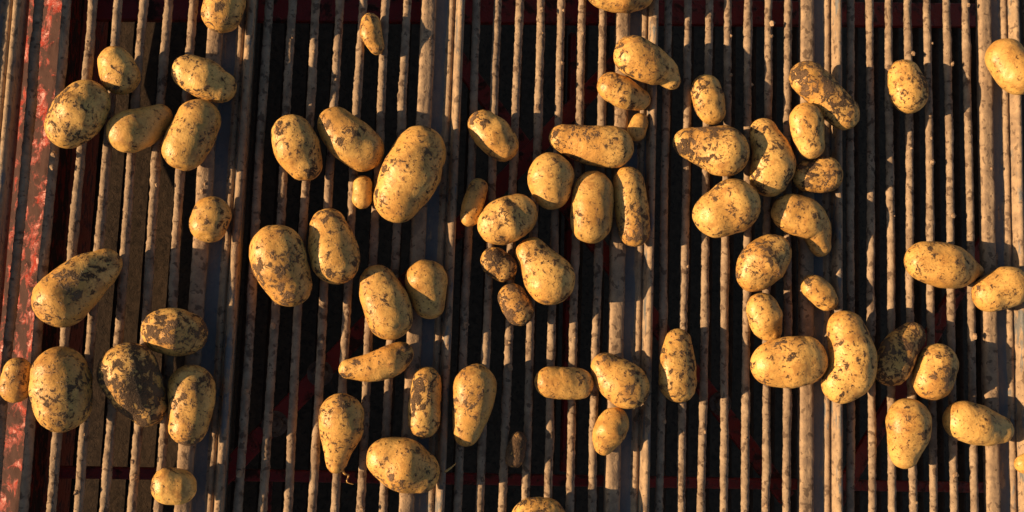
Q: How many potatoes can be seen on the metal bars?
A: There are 70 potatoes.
